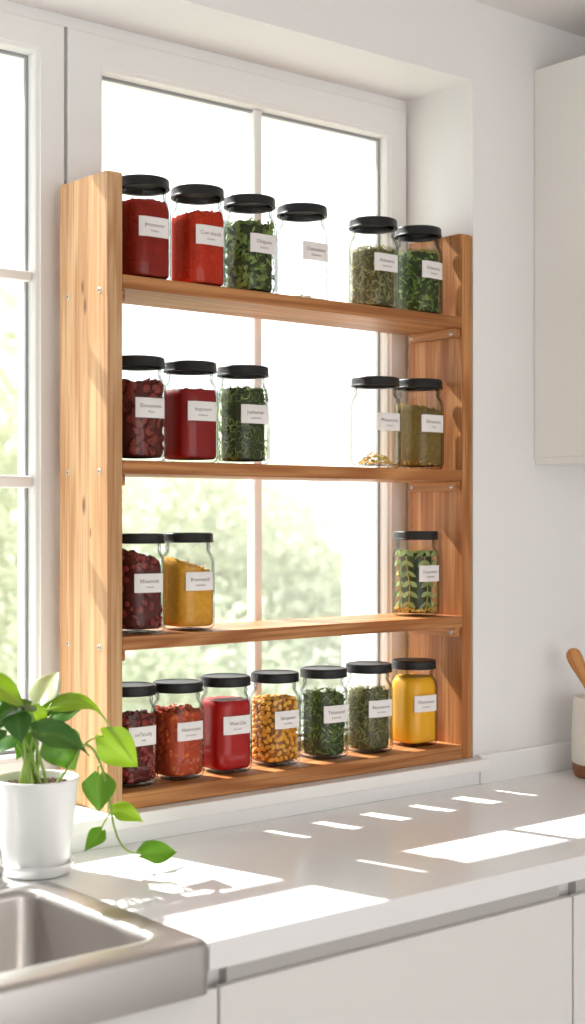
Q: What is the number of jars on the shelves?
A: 21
